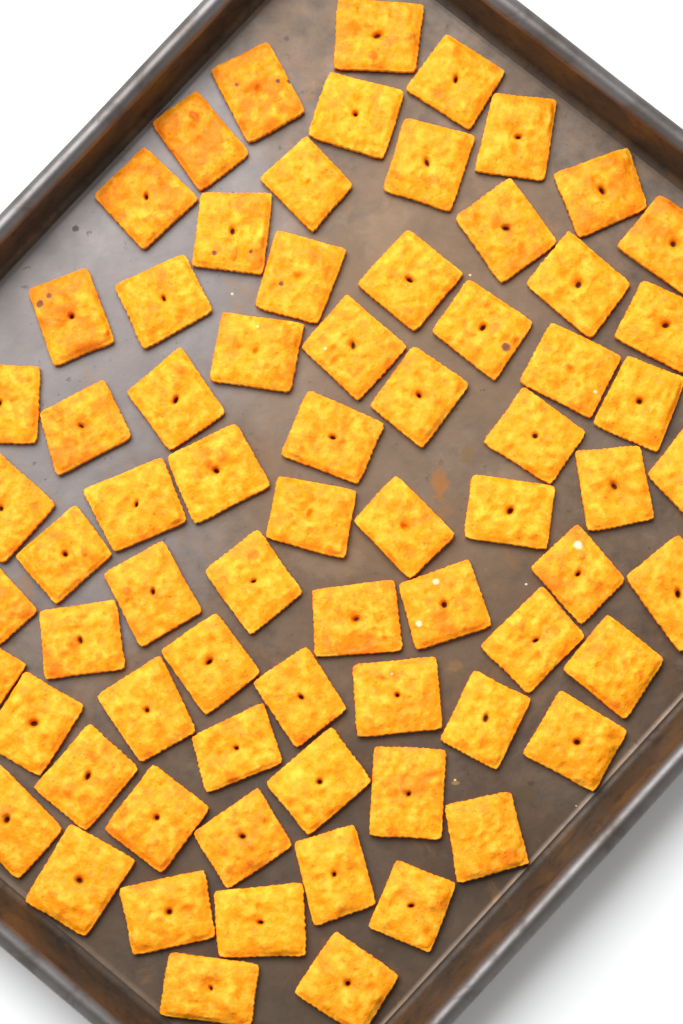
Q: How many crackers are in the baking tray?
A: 72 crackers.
